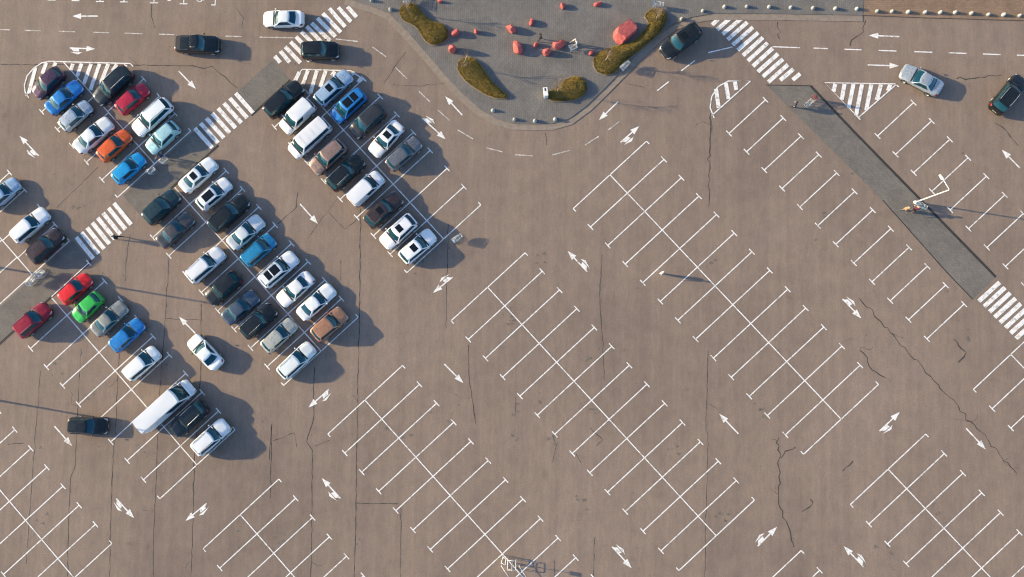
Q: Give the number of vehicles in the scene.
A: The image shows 61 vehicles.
